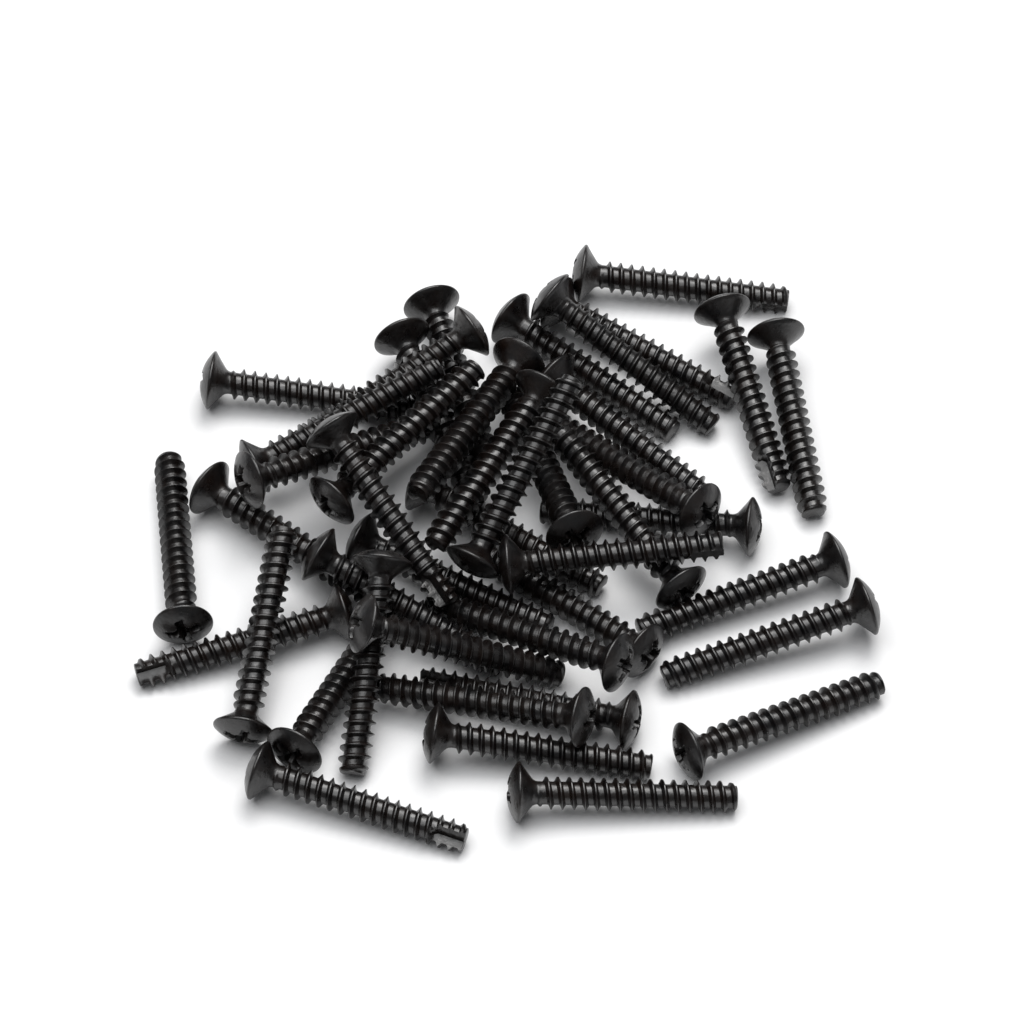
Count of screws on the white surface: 43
